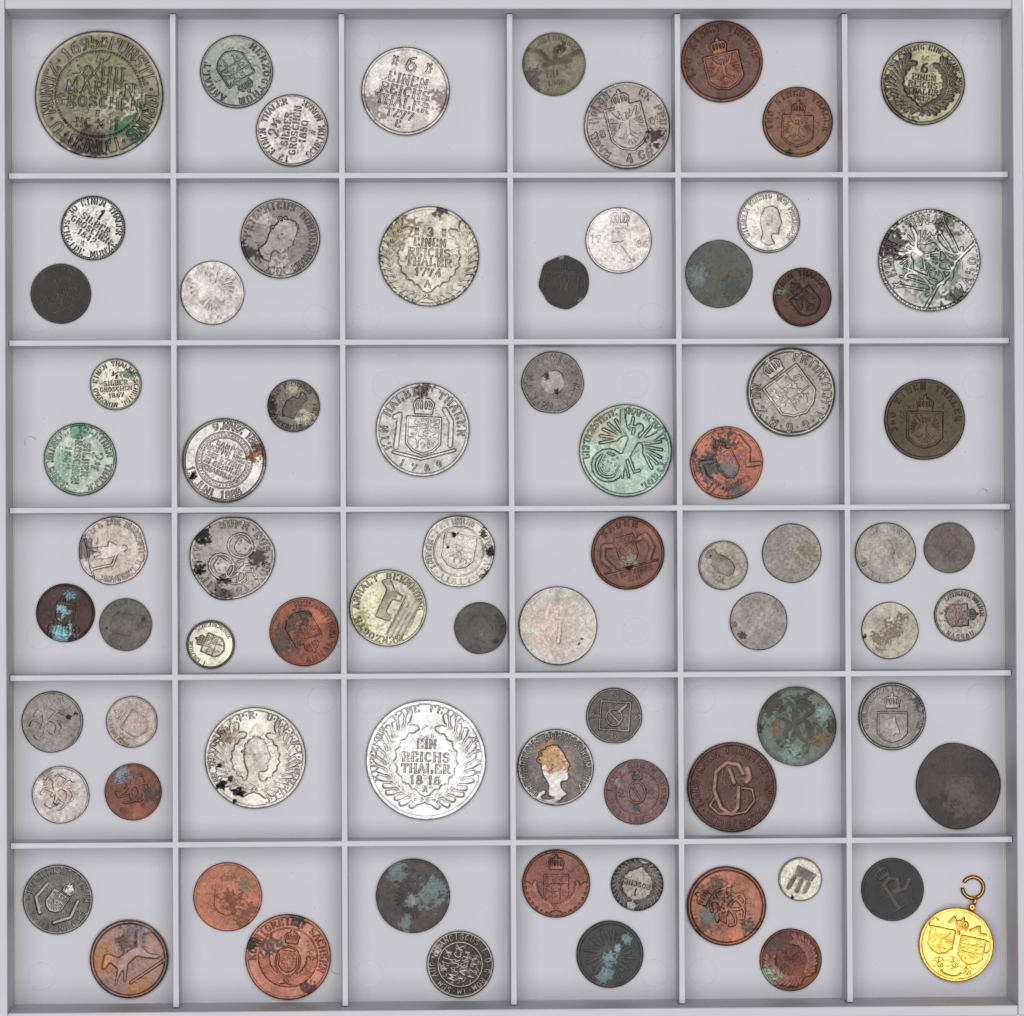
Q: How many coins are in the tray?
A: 74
